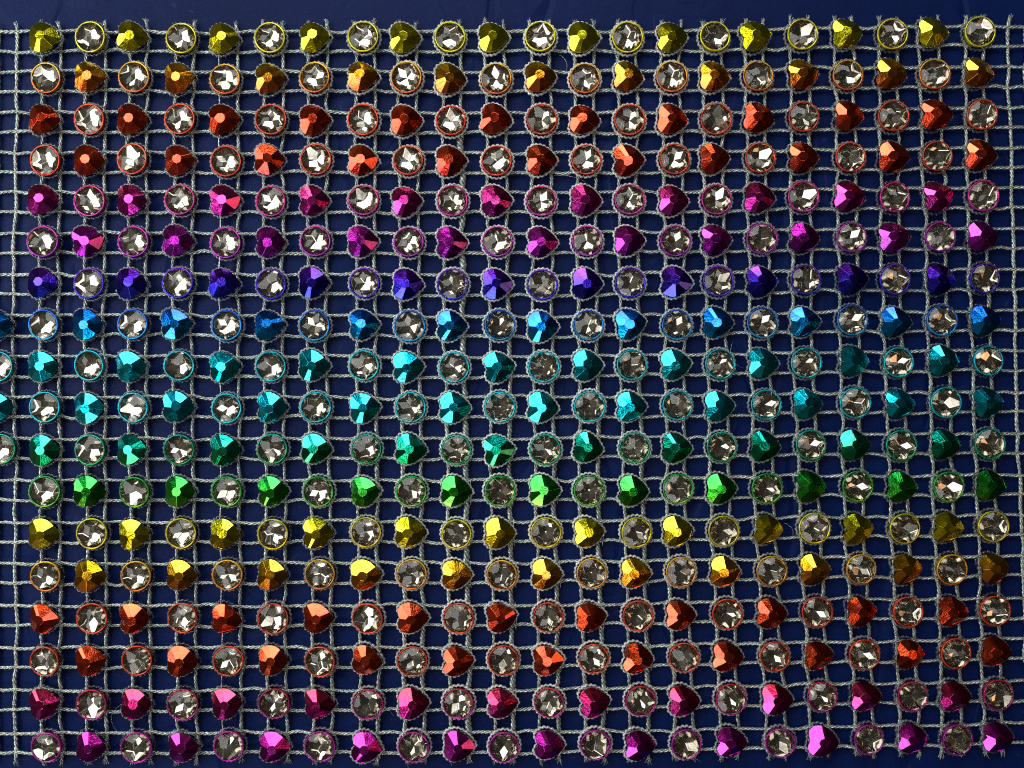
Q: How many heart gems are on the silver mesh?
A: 200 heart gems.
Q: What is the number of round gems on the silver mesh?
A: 200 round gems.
